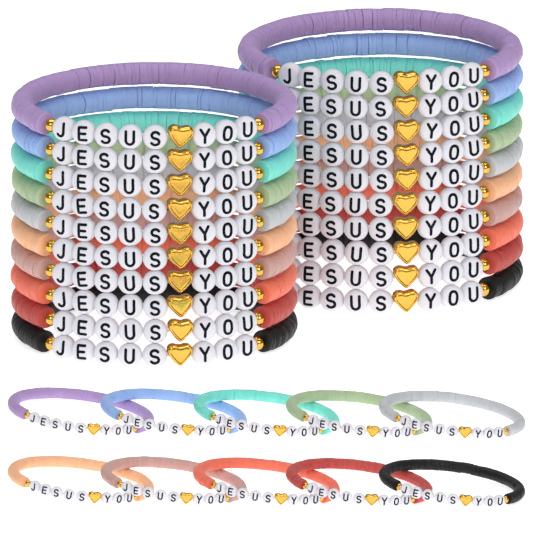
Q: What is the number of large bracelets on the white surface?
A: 20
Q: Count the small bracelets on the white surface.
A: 10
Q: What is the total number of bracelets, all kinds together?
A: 30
